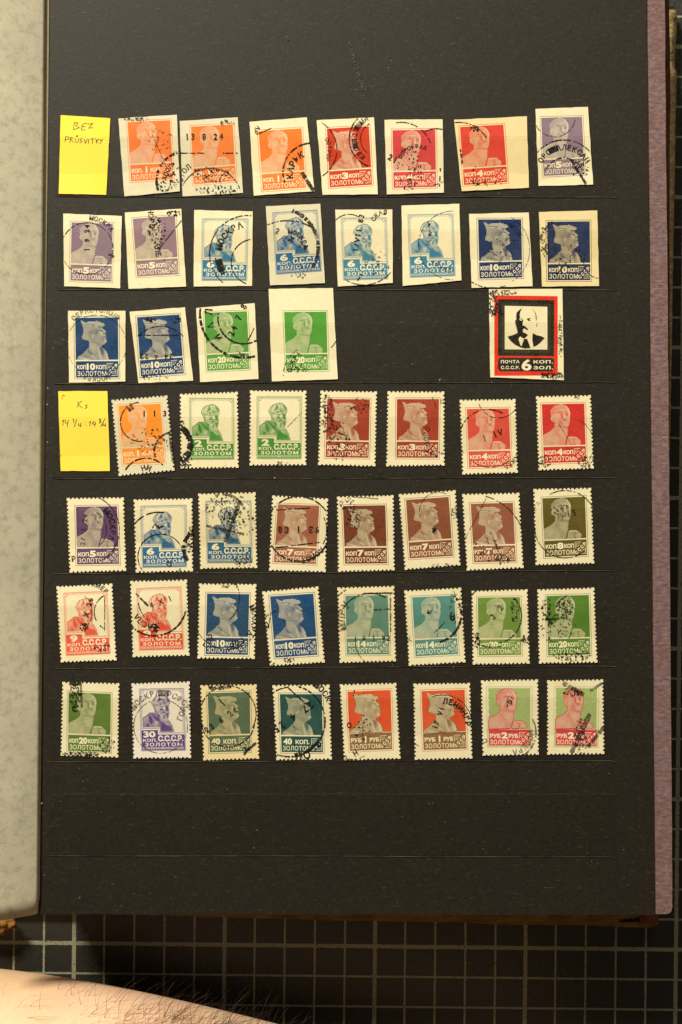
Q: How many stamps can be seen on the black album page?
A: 51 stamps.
